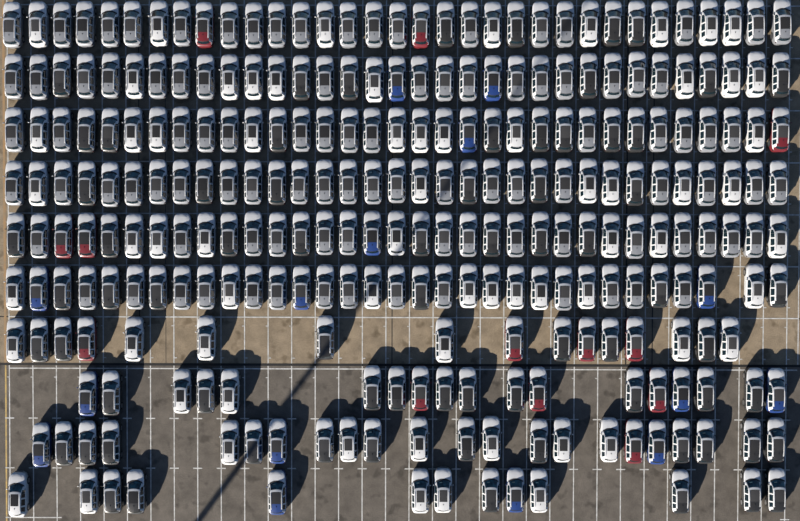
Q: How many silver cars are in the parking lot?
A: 100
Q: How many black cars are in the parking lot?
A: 72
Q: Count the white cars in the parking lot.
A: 66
